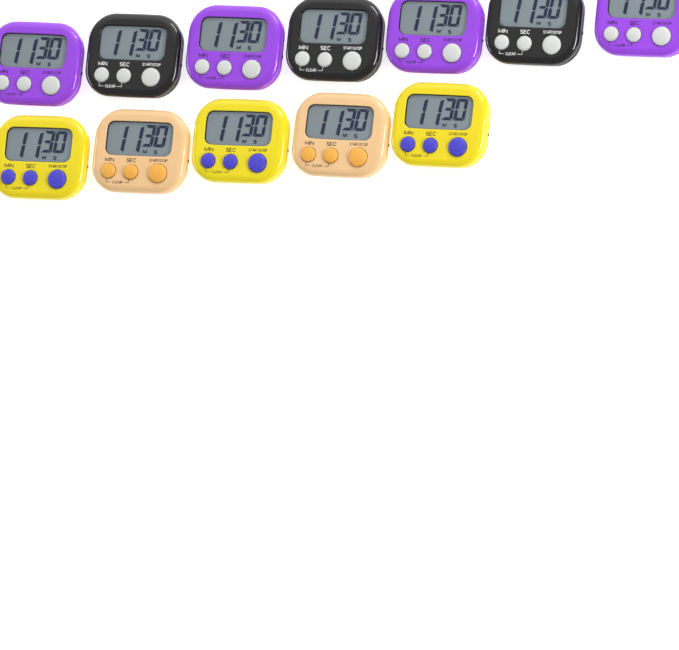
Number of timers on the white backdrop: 12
